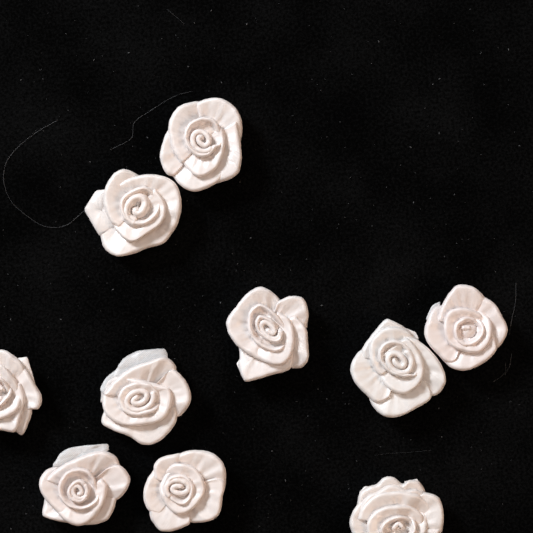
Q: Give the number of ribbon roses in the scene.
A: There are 10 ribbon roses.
